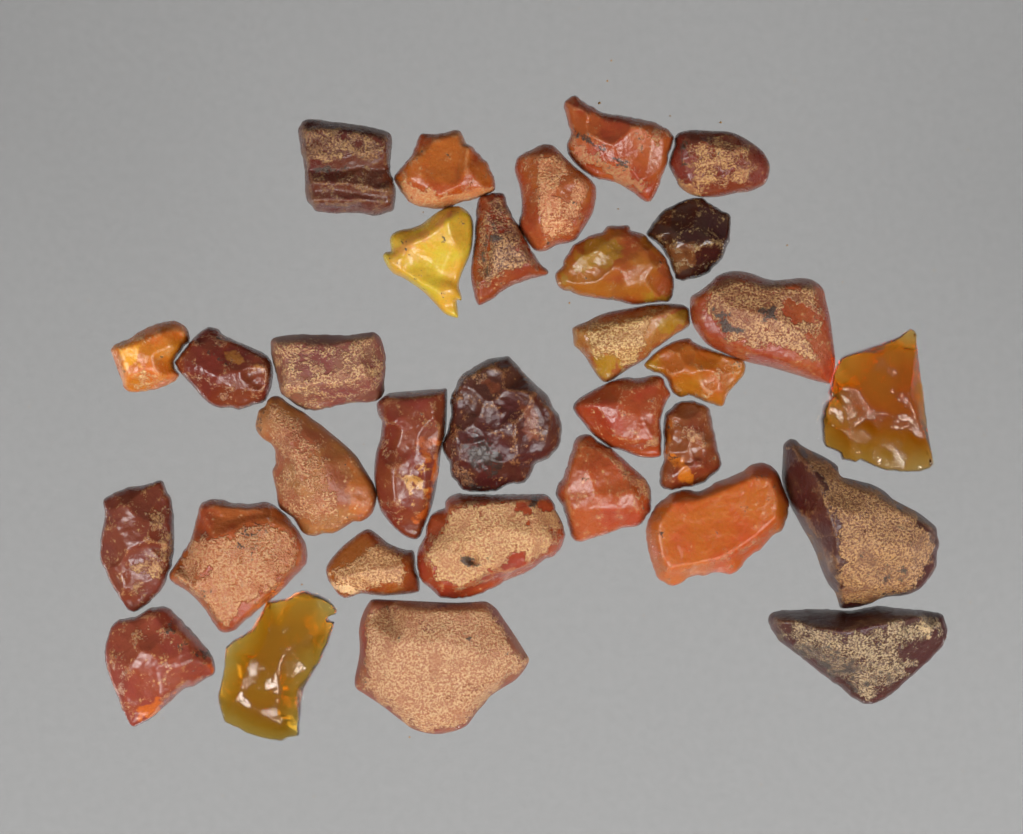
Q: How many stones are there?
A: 32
